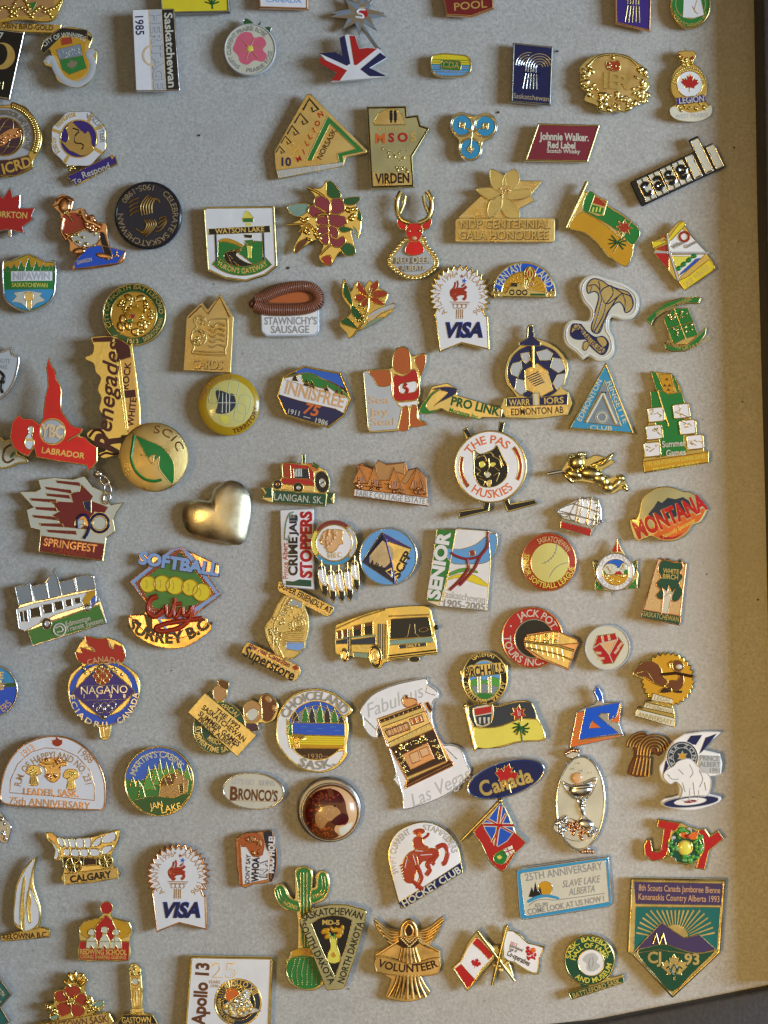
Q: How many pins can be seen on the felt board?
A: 111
